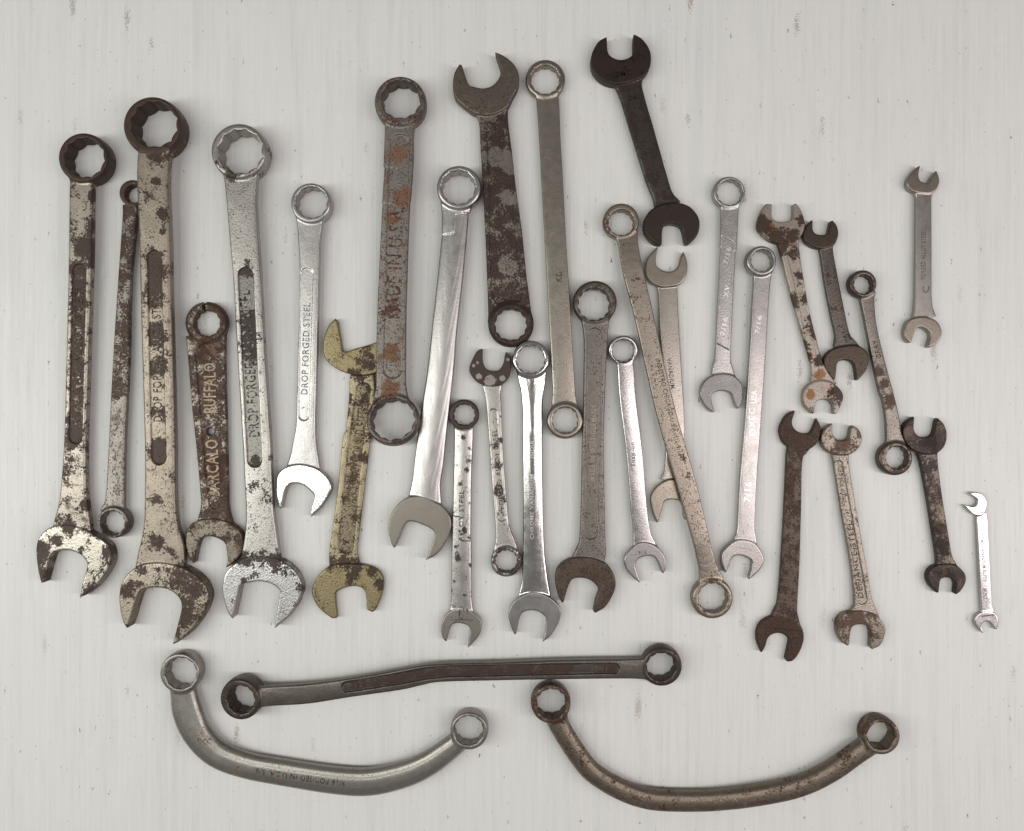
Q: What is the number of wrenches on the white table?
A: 32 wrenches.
